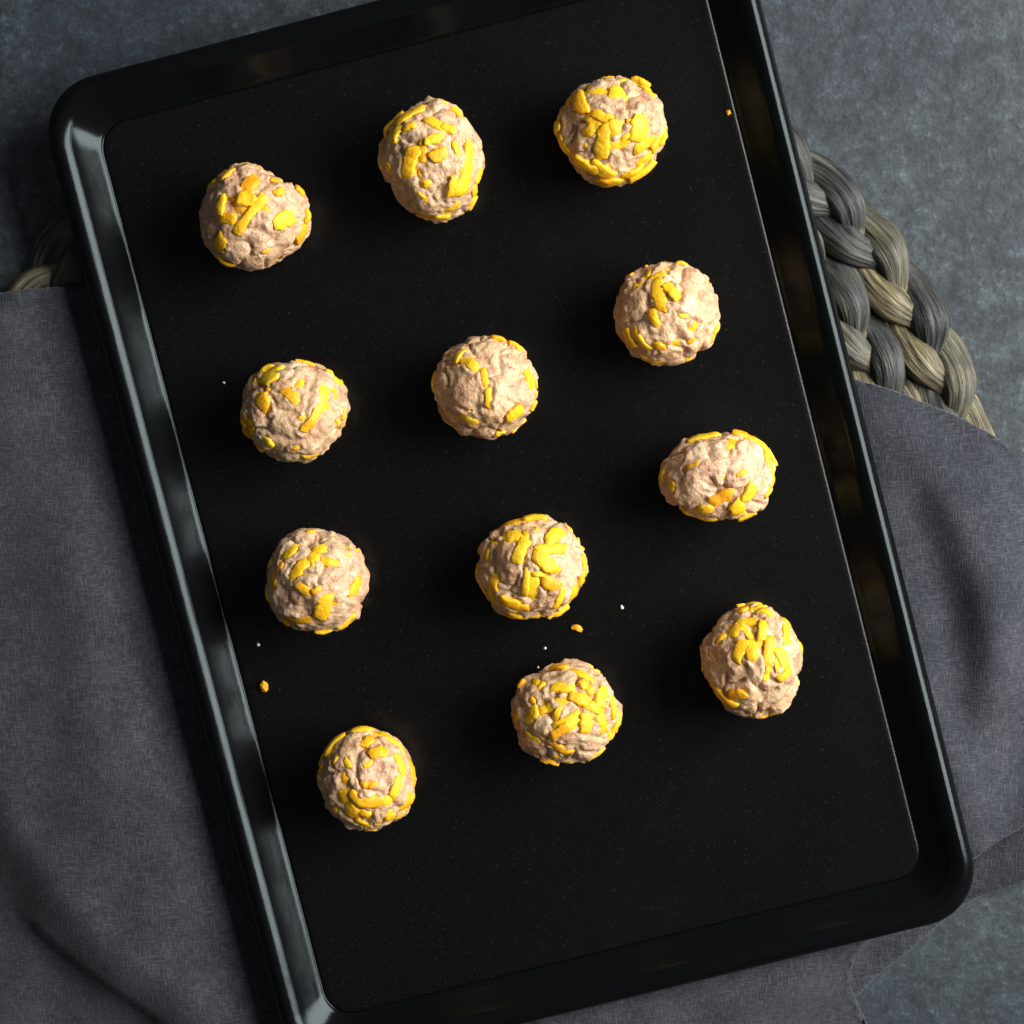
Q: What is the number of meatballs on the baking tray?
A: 12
